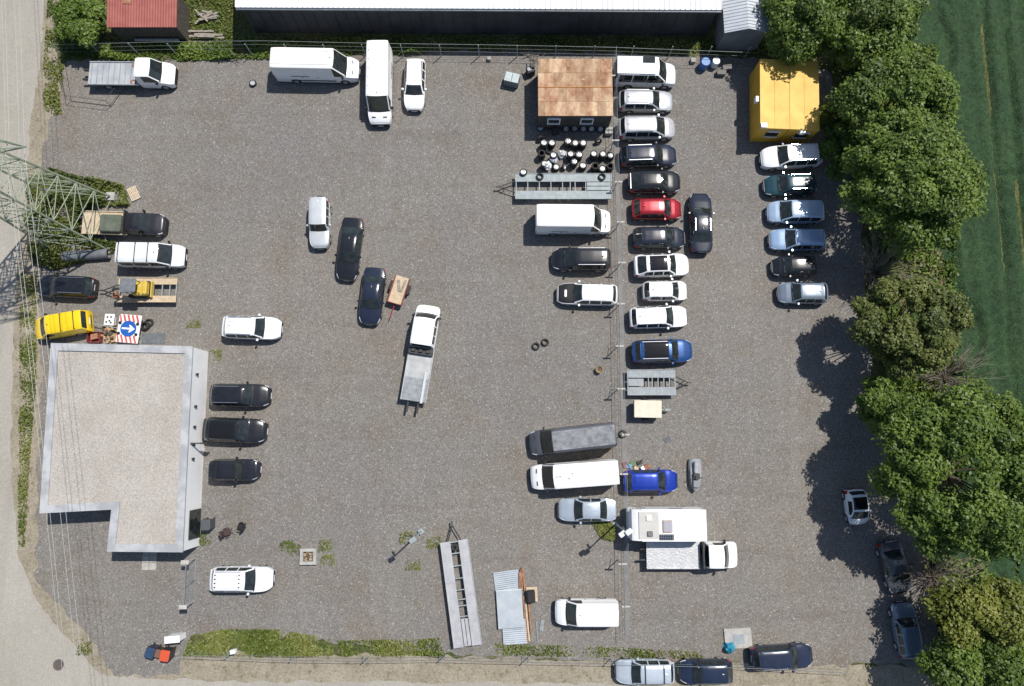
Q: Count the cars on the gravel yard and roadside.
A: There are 37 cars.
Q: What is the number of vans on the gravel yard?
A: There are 9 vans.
